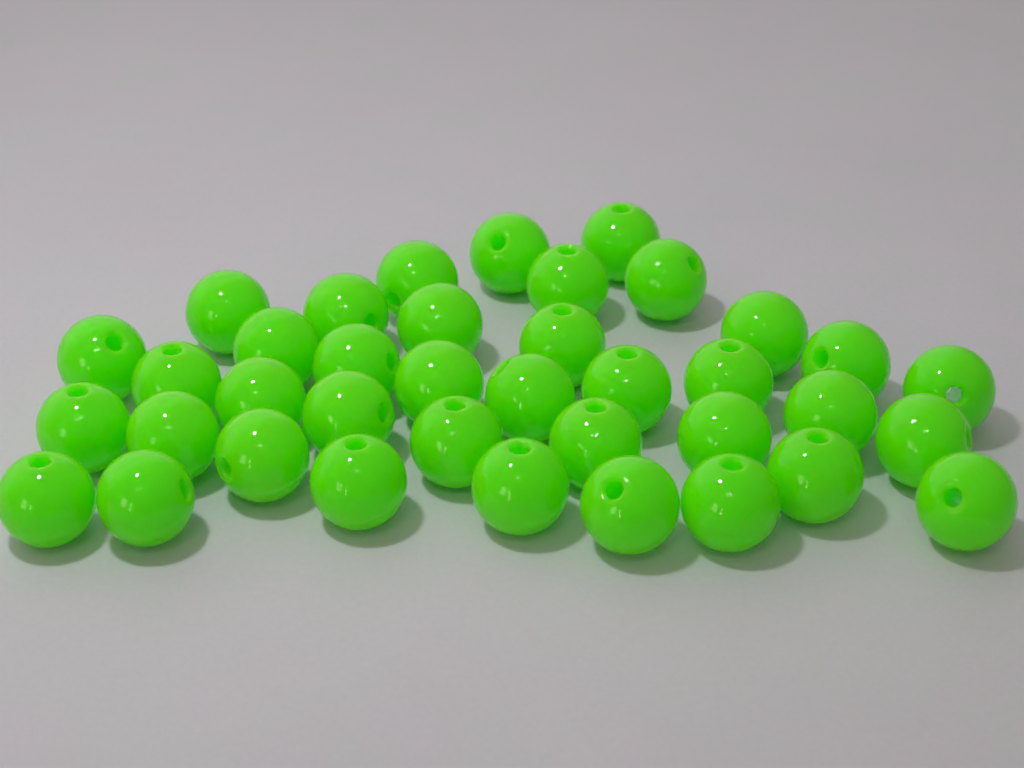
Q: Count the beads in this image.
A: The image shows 38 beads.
